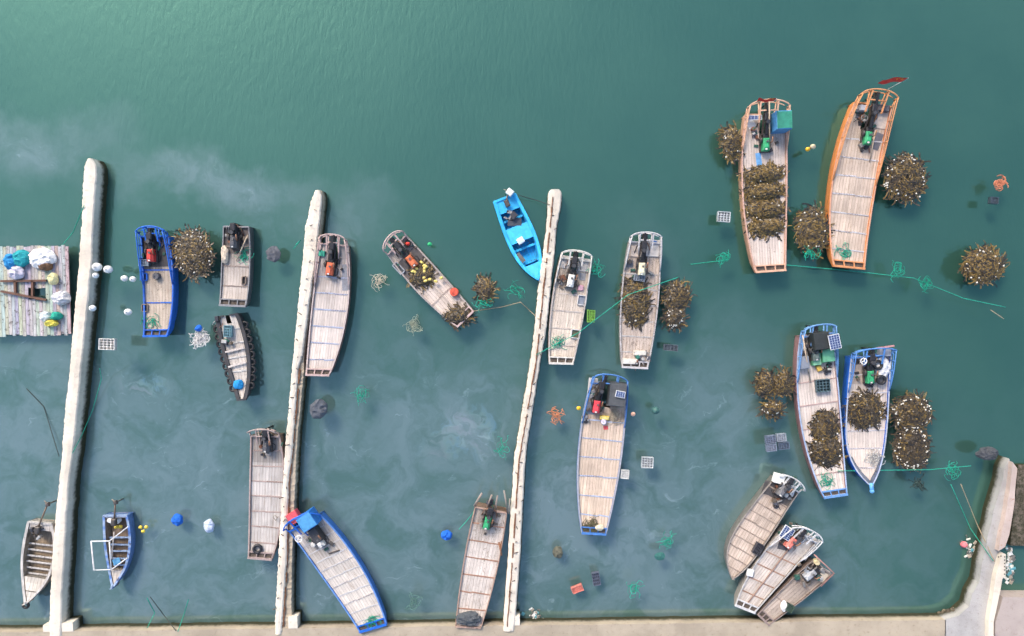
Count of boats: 21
